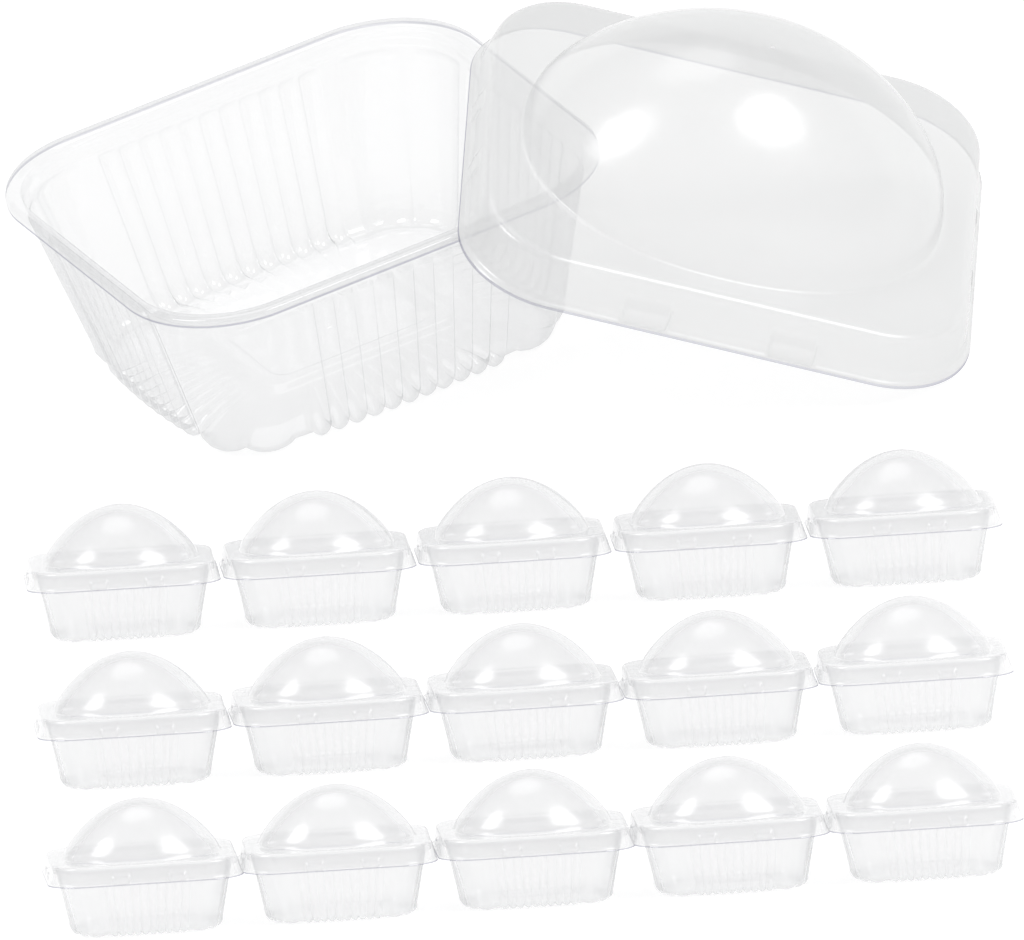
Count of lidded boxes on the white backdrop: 15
